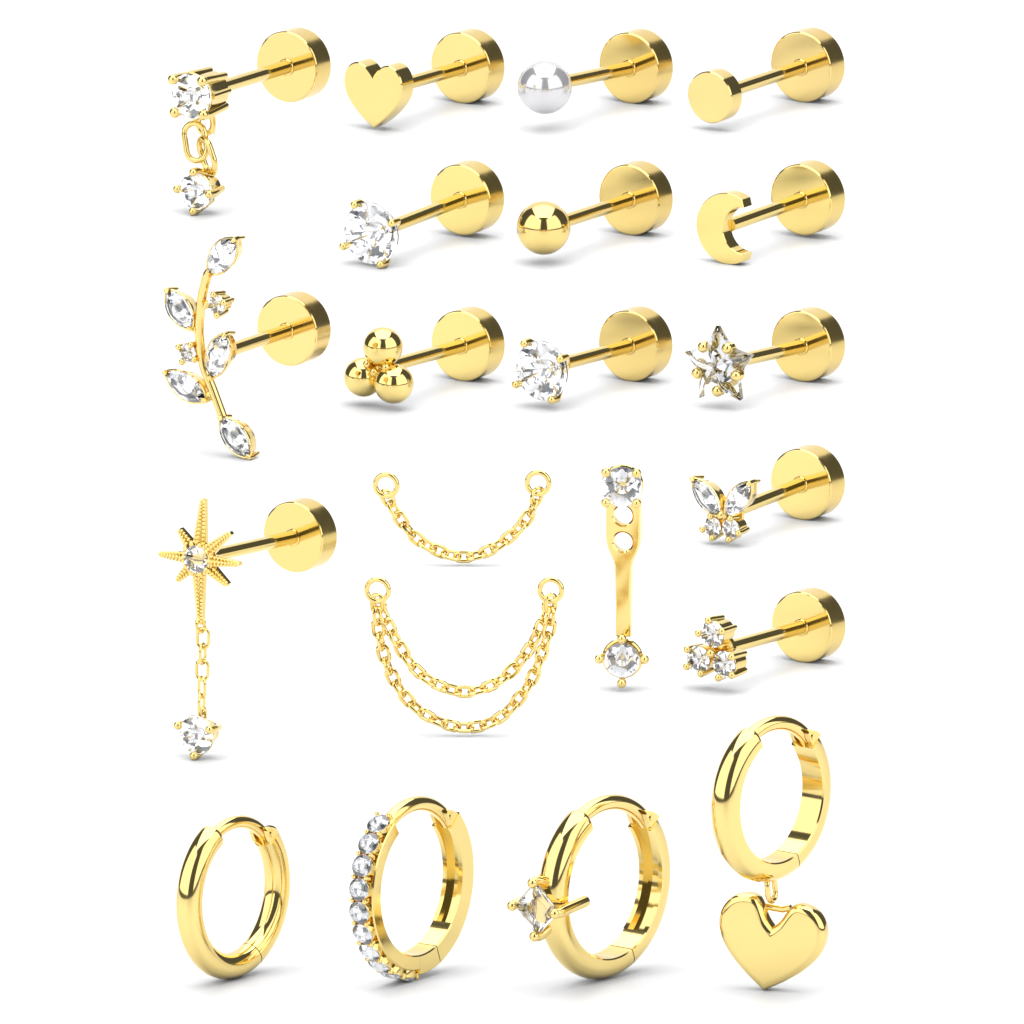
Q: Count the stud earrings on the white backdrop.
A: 14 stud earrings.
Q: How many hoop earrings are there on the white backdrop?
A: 4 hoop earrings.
